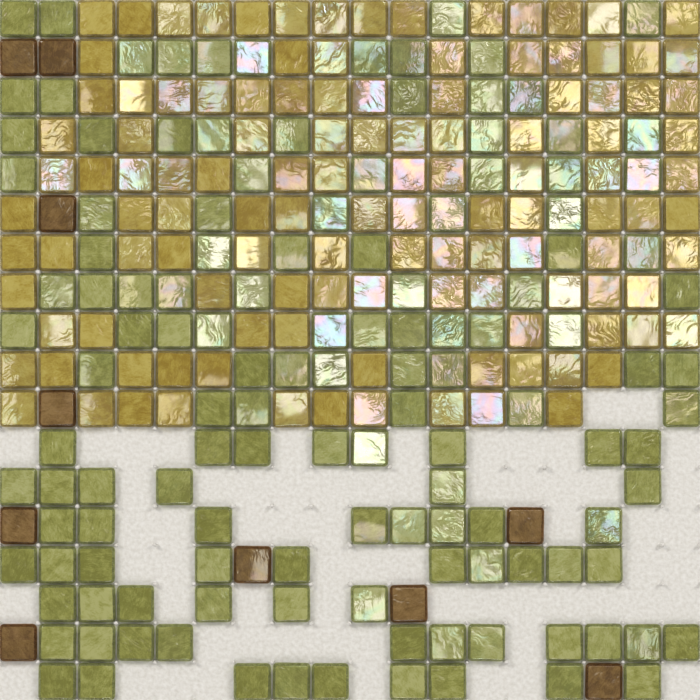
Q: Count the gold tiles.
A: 120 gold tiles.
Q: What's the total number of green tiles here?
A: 130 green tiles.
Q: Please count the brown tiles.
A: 10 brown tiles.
